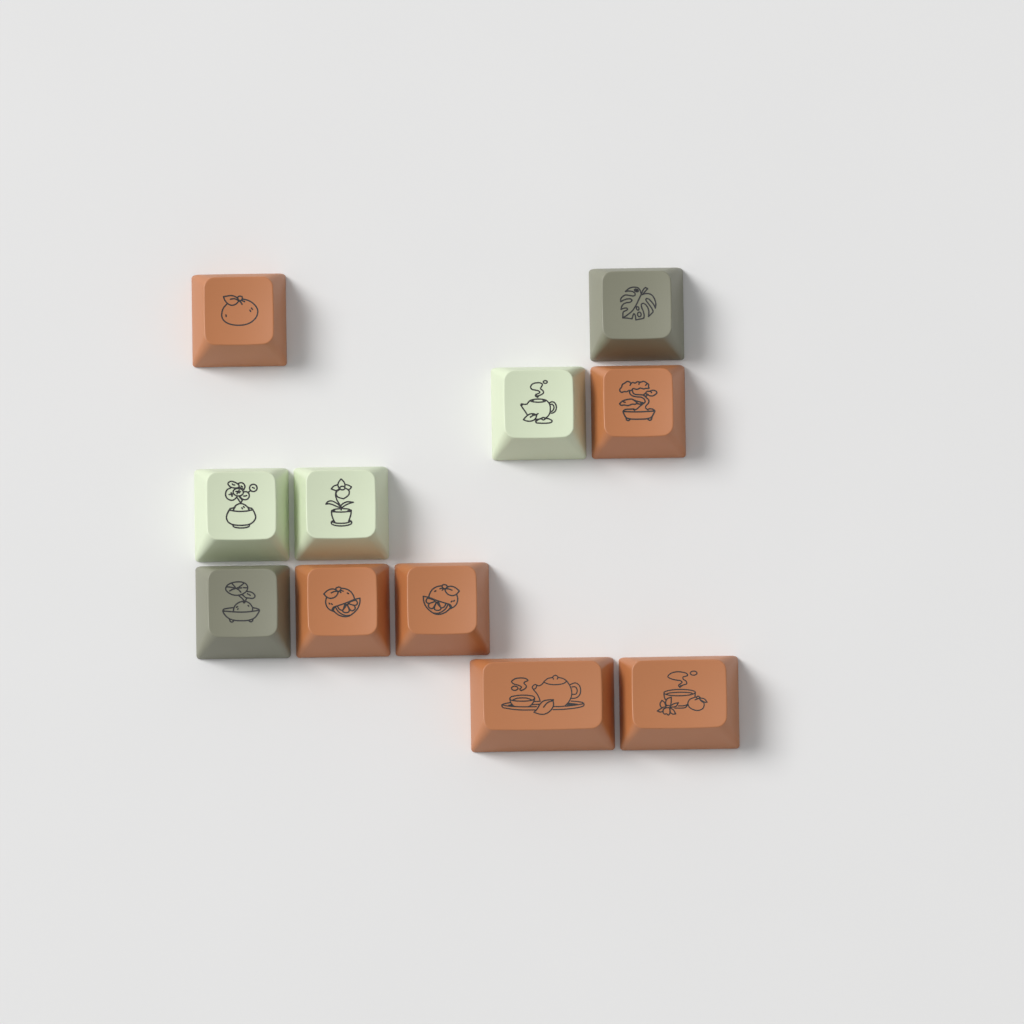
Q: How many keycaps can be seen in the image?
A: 11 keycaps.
